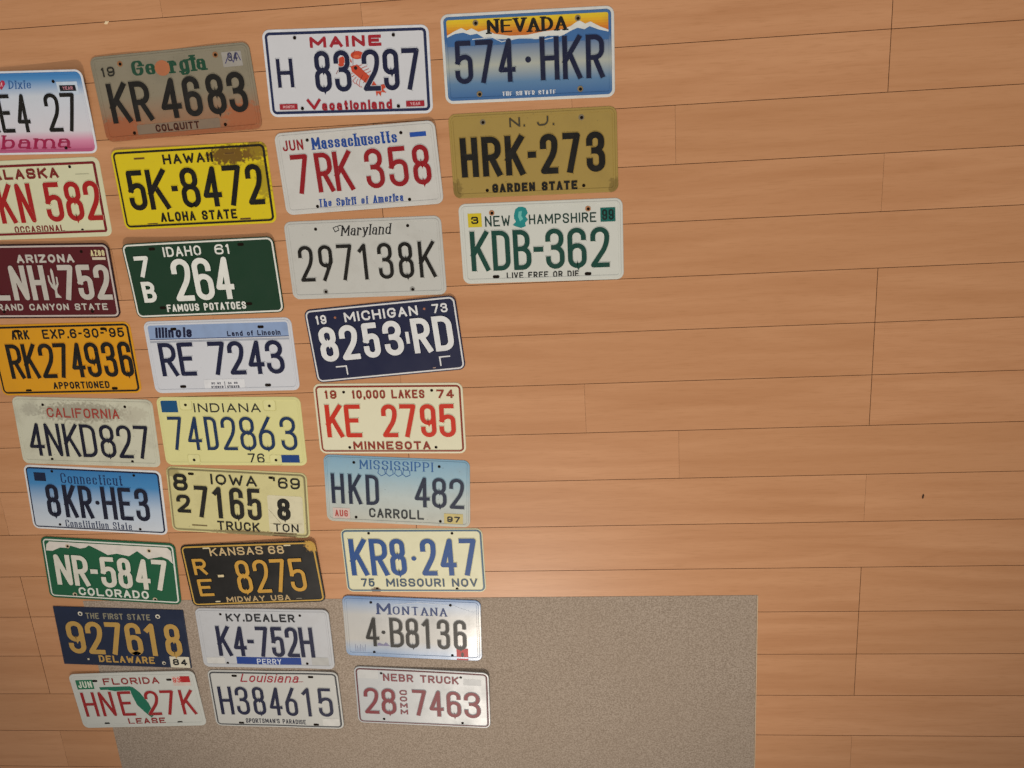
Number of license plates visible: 30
